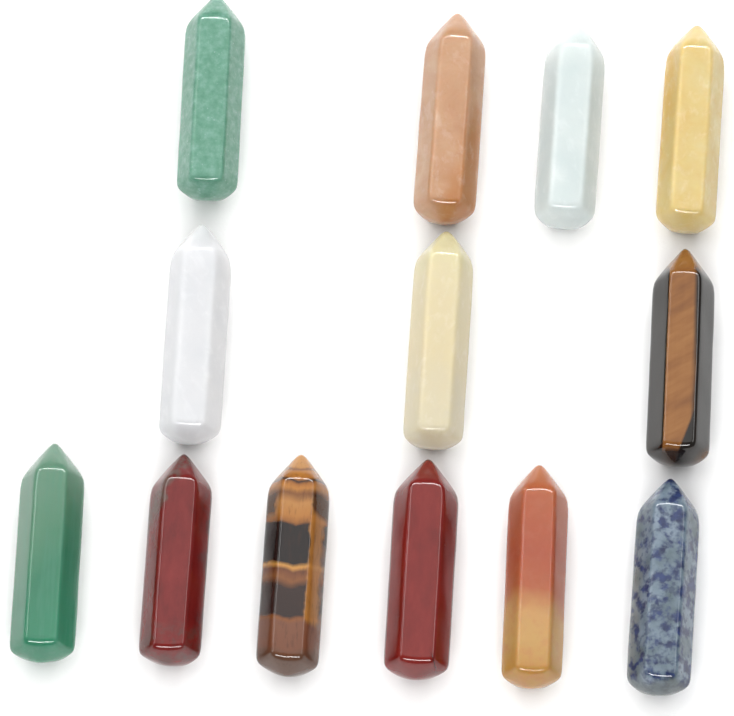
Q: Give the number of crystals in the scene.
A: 13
